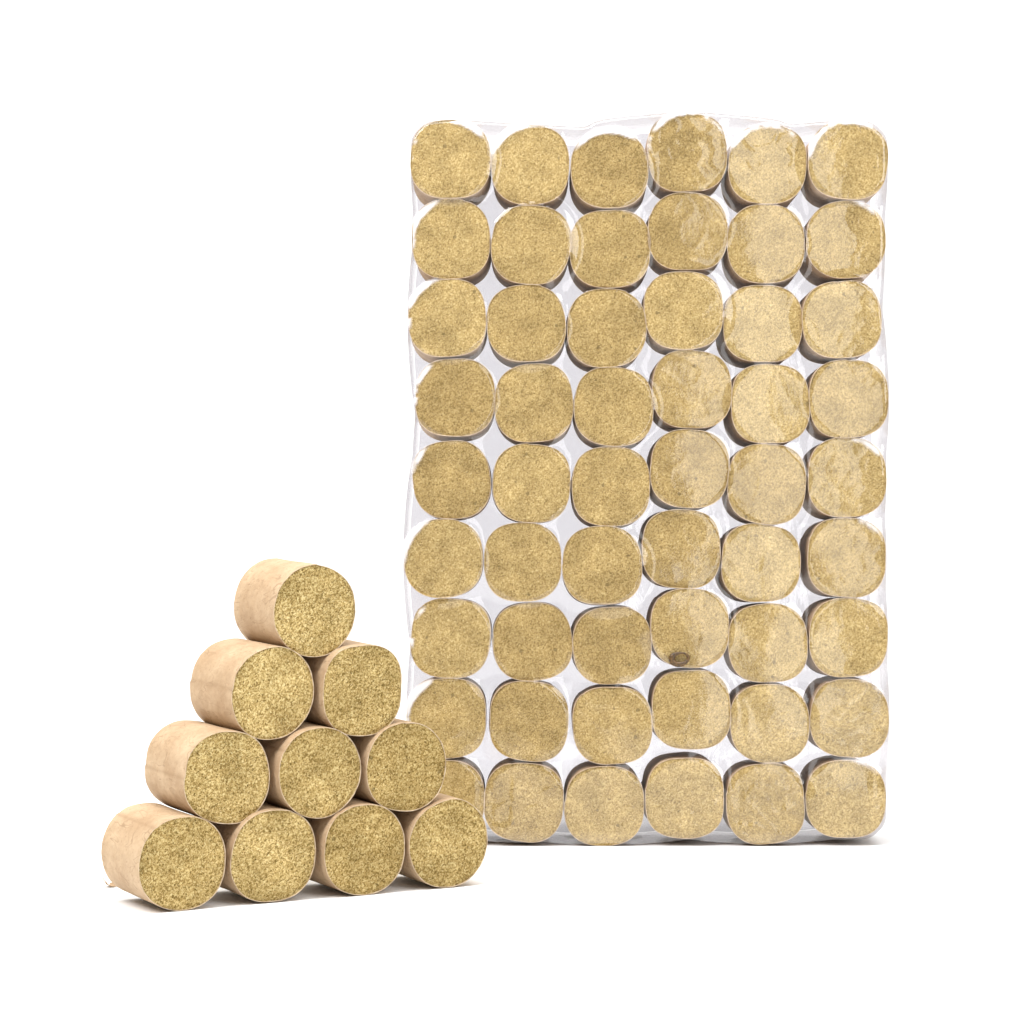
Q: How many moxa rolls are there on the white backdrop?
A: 64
